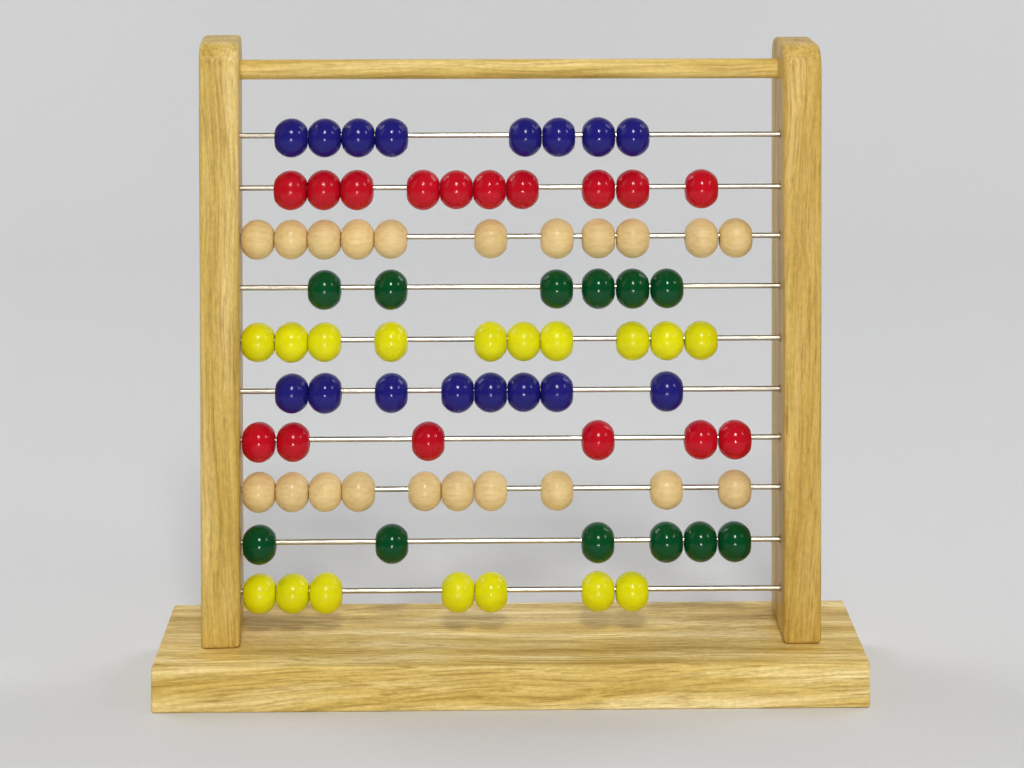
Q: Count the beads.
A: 82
